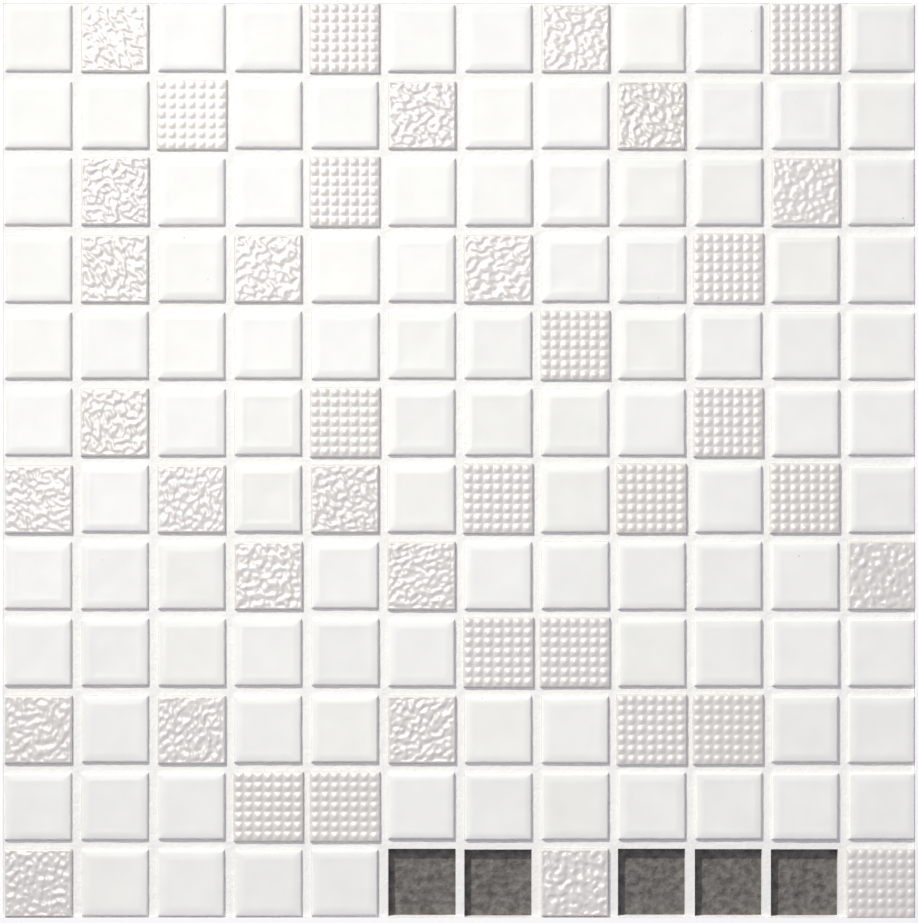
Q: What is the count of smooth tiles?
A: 100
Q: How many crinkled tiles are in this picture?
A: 21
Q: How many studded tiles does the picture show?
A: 18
